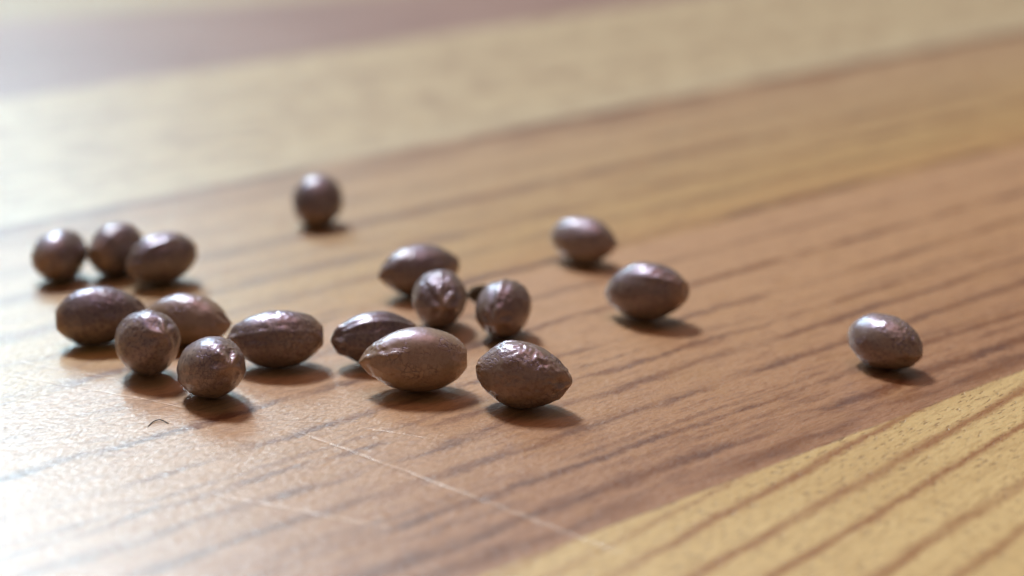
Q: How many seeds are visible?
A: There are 18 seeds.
